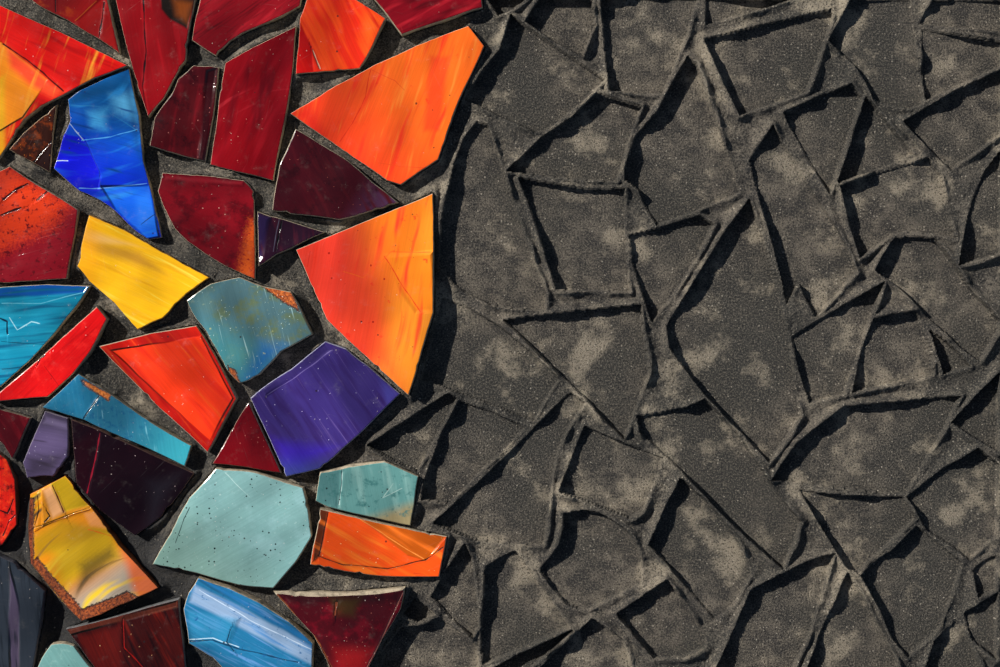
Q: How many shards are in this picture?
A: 37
